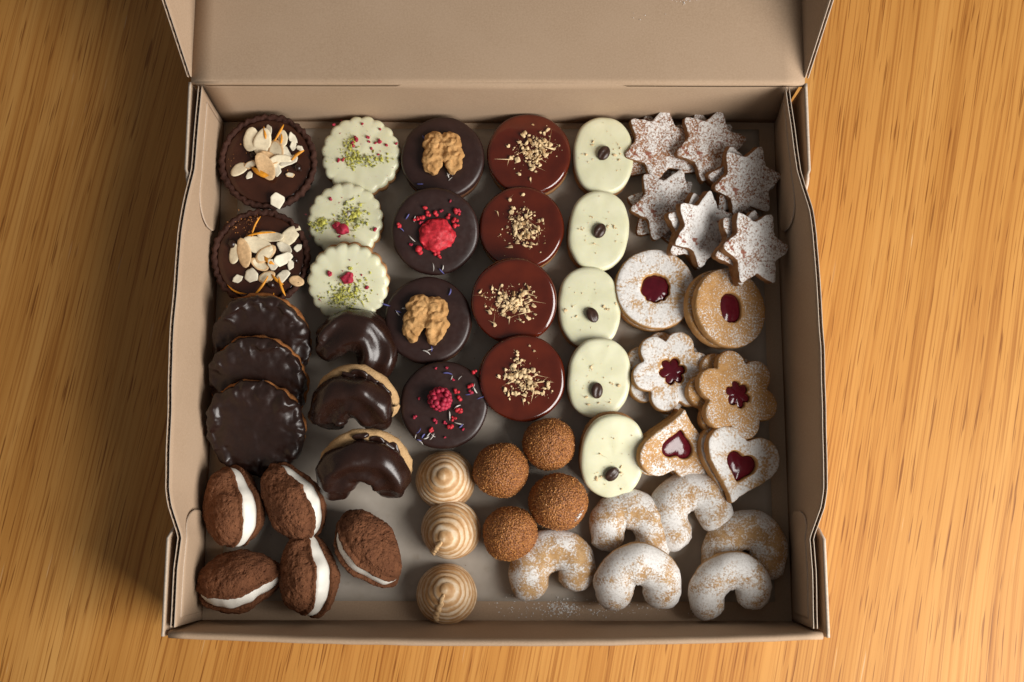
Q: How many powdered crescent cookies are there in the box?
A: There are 6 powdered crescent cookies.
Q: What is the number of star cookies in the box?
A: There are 6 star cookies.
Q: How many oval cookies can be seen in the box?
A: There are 5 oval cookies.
